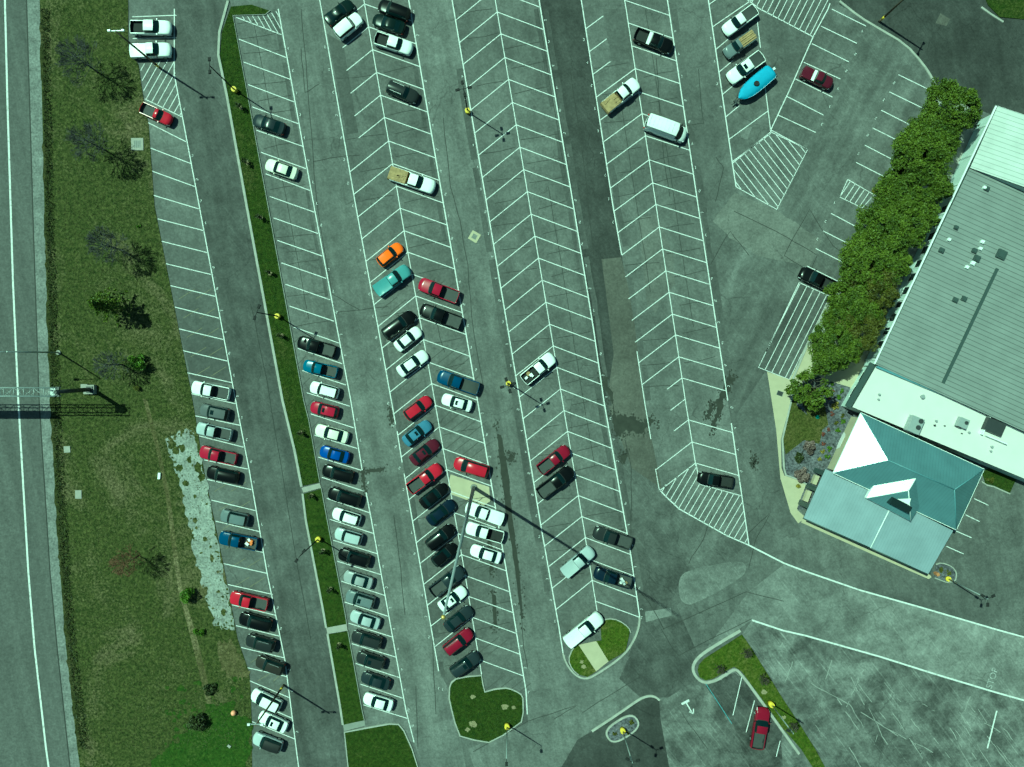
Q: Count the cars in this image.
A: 50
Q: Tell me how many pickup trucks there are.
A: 36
